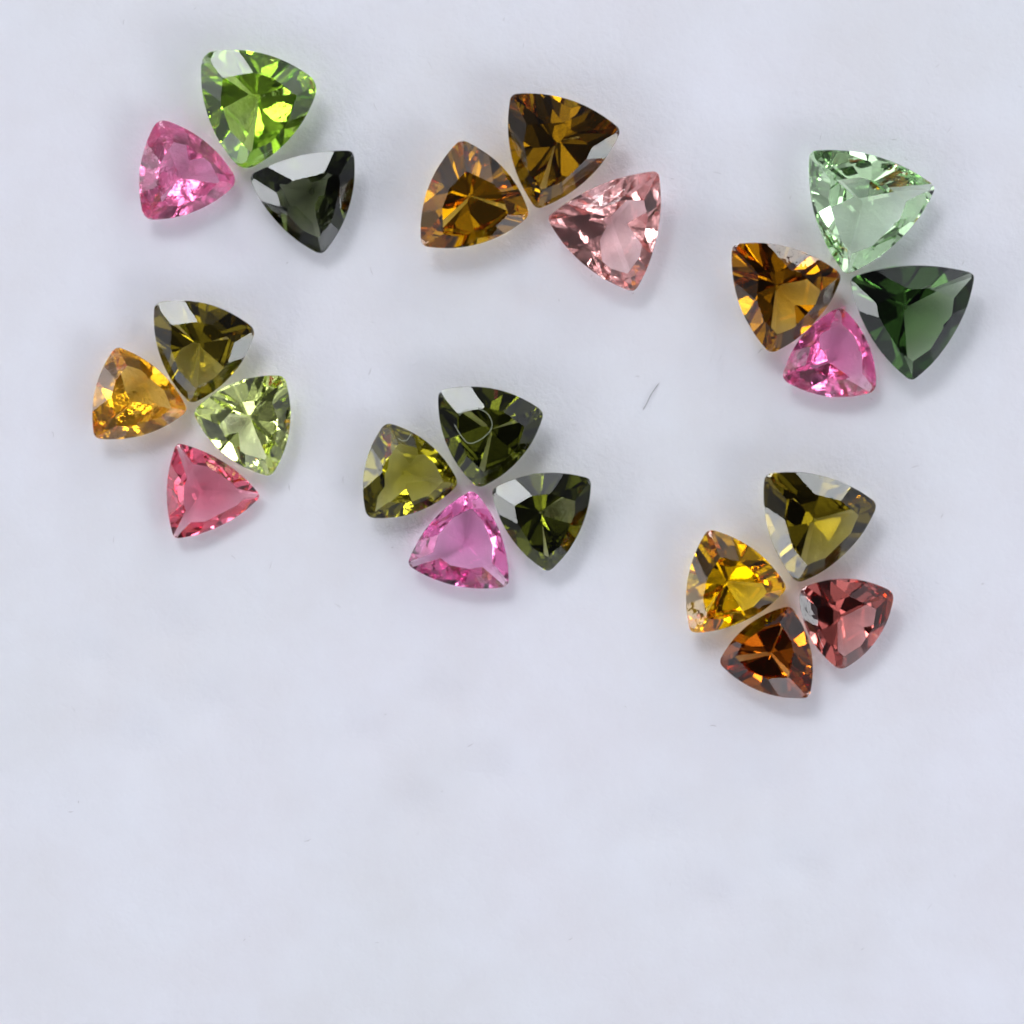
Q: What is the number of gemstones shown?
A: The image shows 22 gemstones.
